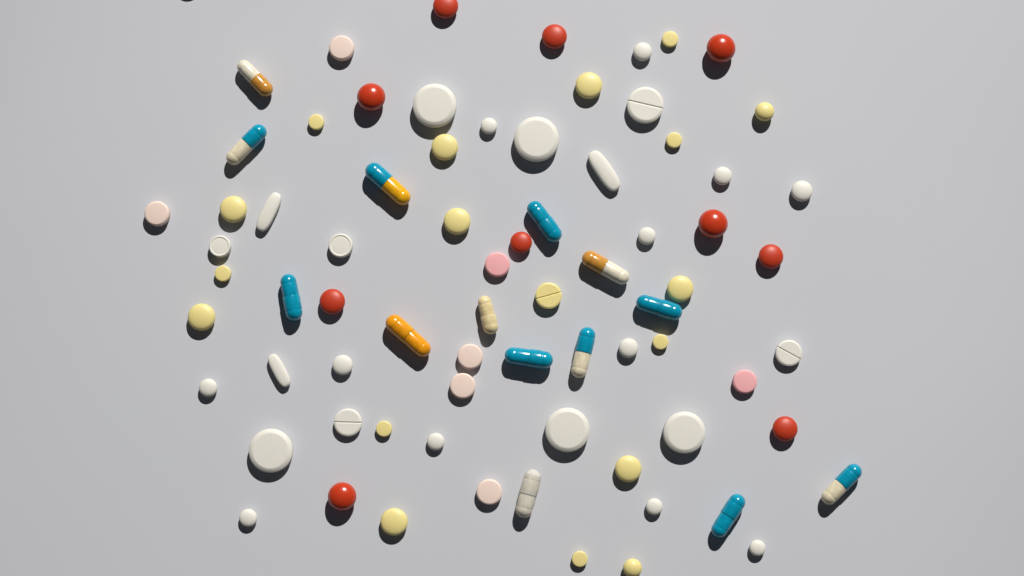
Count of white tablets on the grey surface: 25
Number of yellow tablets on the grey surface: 18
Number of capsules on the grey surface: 14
